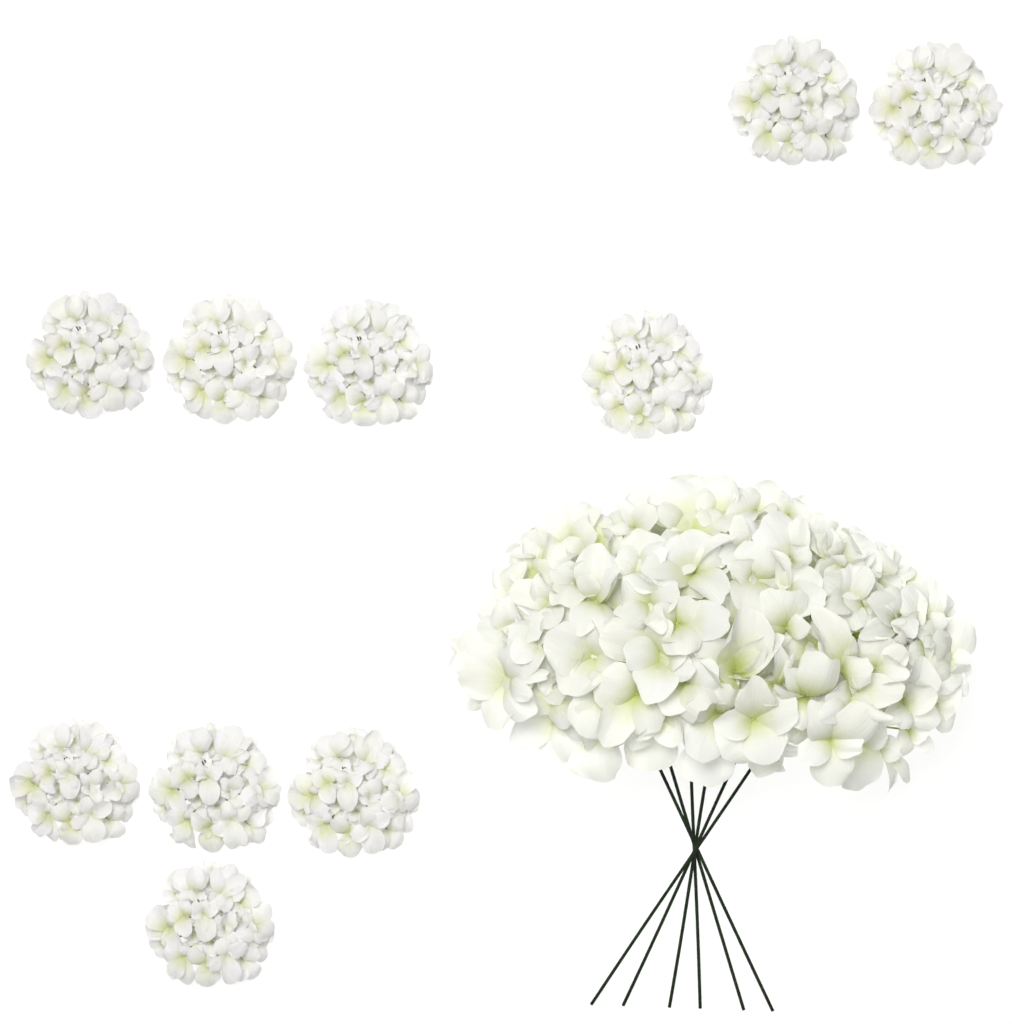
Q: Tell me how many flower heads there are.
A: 10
